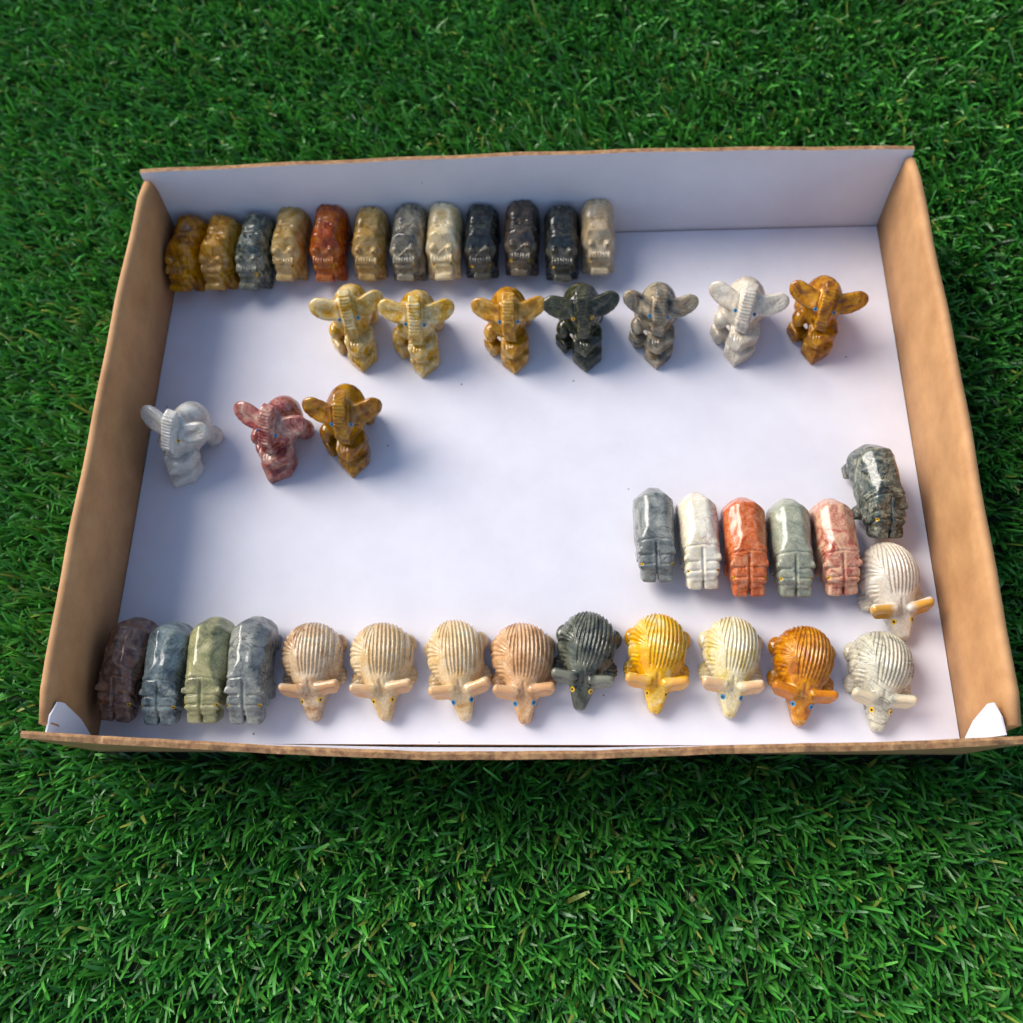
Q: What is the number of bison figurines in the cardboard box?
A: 12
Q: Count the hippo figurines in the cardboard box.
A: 10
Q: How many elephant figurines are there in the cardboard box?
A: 10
